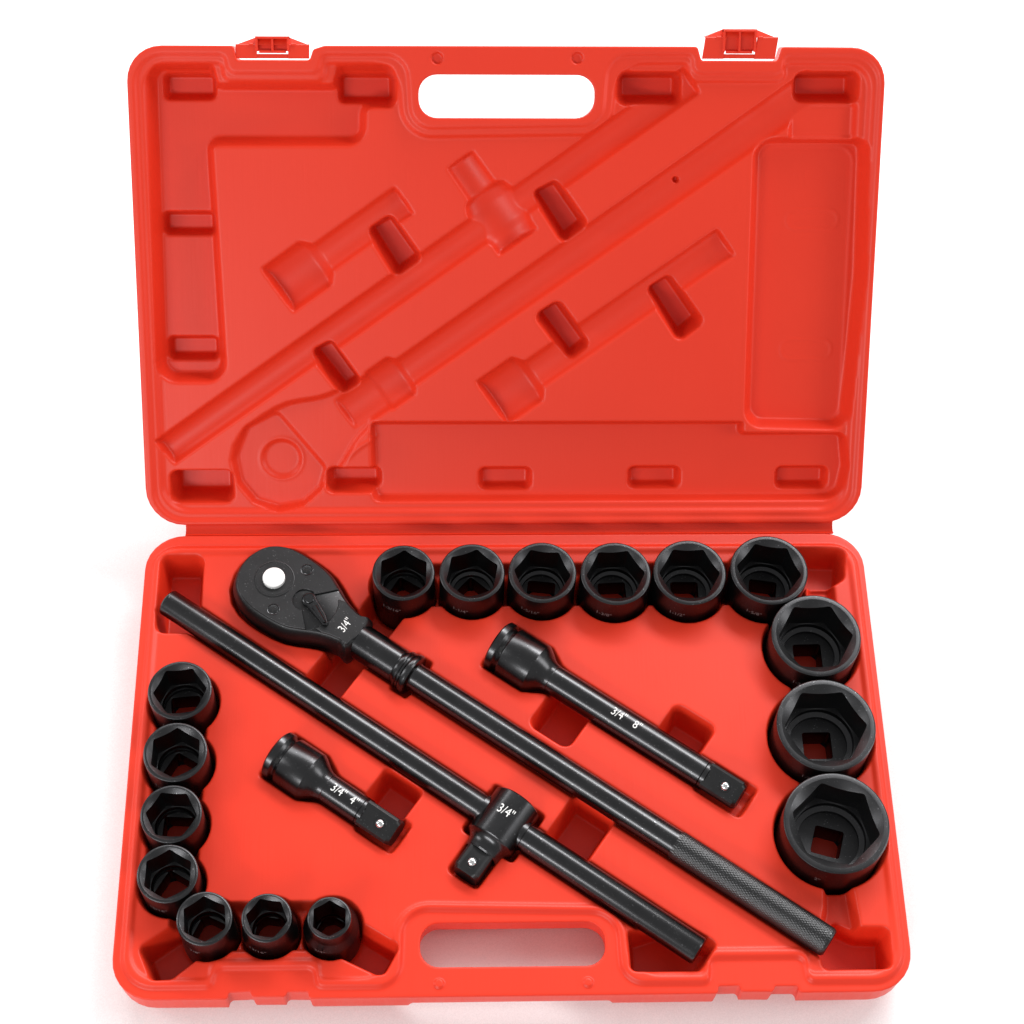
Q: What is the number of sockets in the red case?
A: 16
